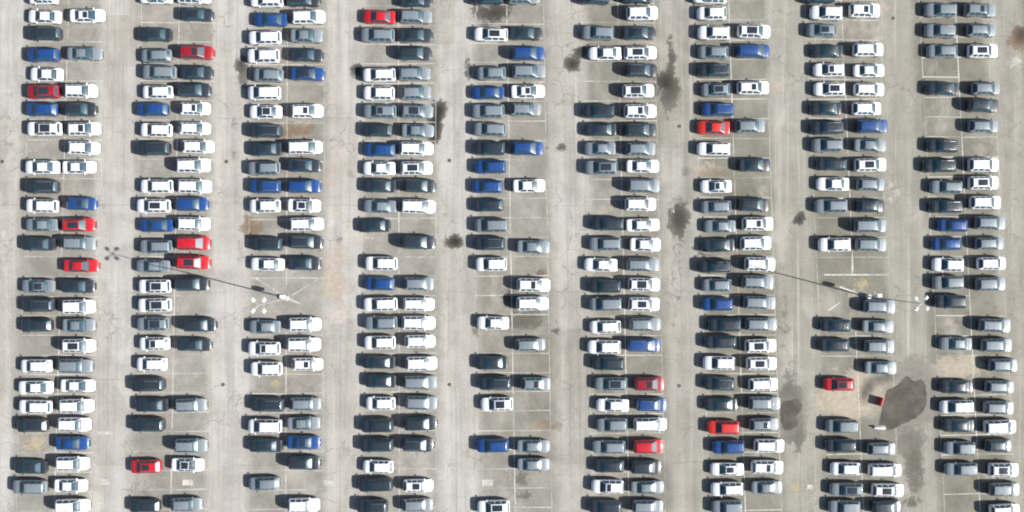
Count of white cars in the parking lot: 142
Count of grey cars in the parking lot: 110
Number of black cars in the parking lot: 96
